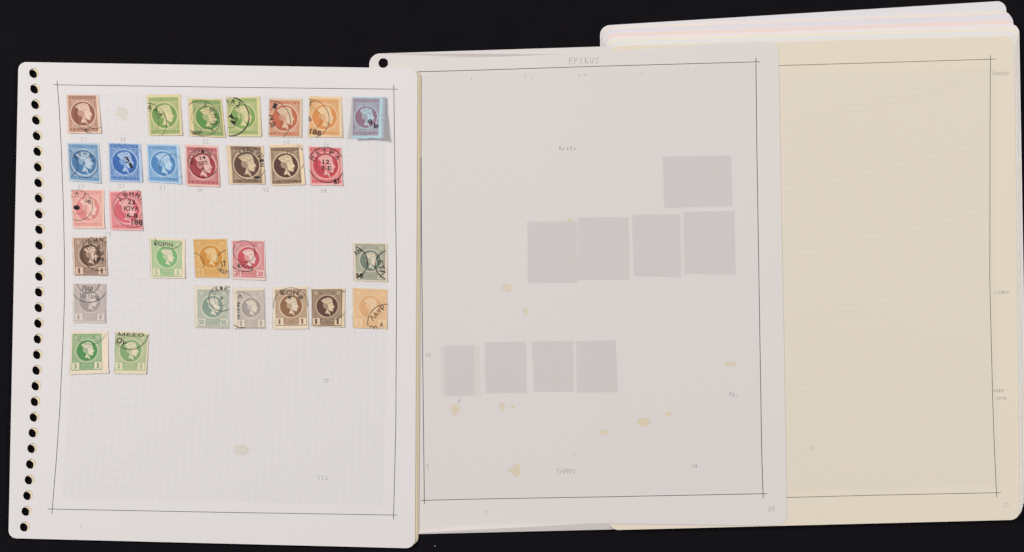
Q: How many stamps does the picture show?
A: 29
